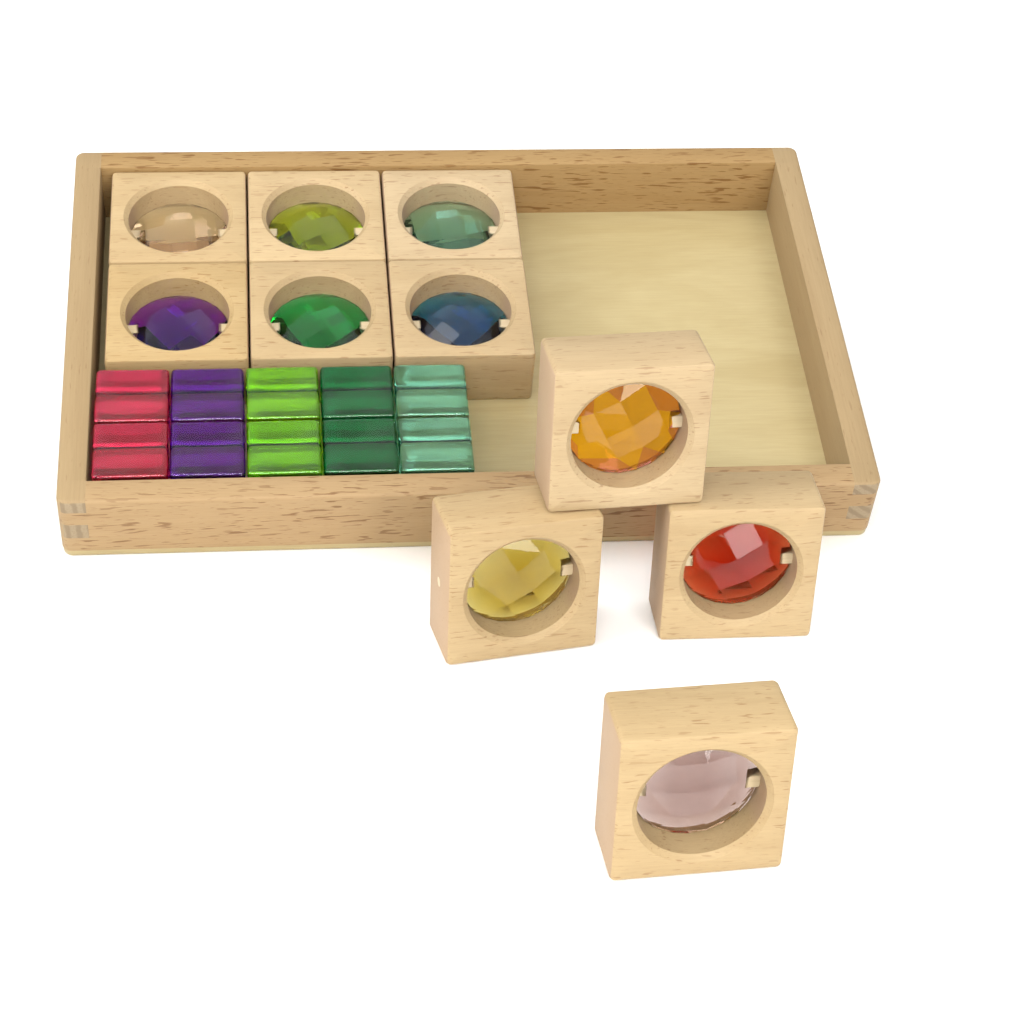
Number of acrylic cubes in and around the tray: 10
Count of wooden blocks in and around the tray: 10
